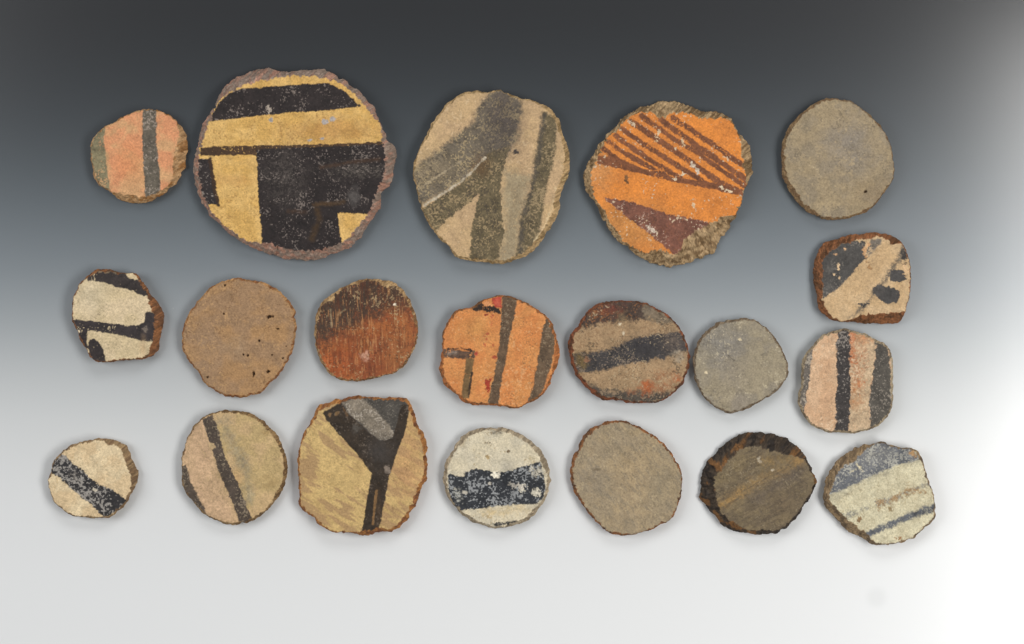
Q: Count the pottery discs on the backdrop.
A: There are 20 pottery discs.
